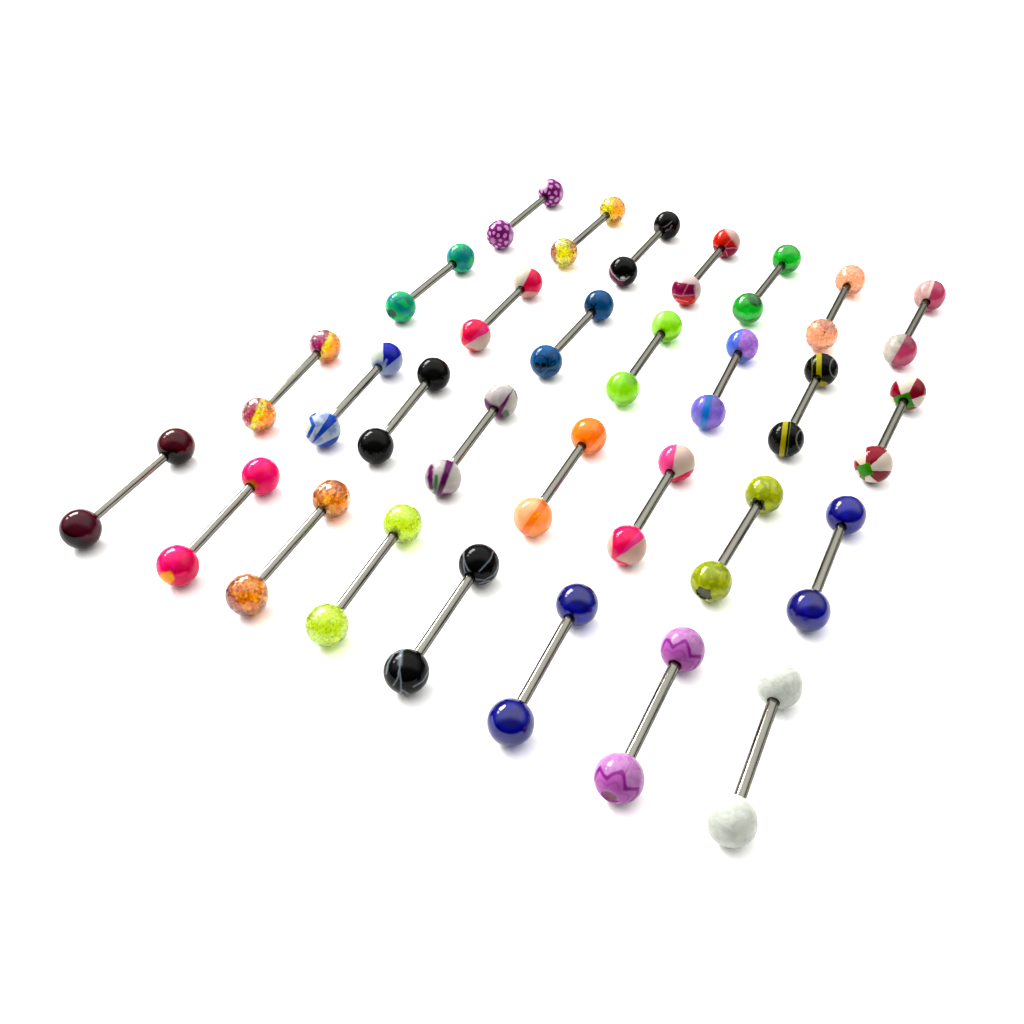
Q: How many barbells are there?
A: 30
